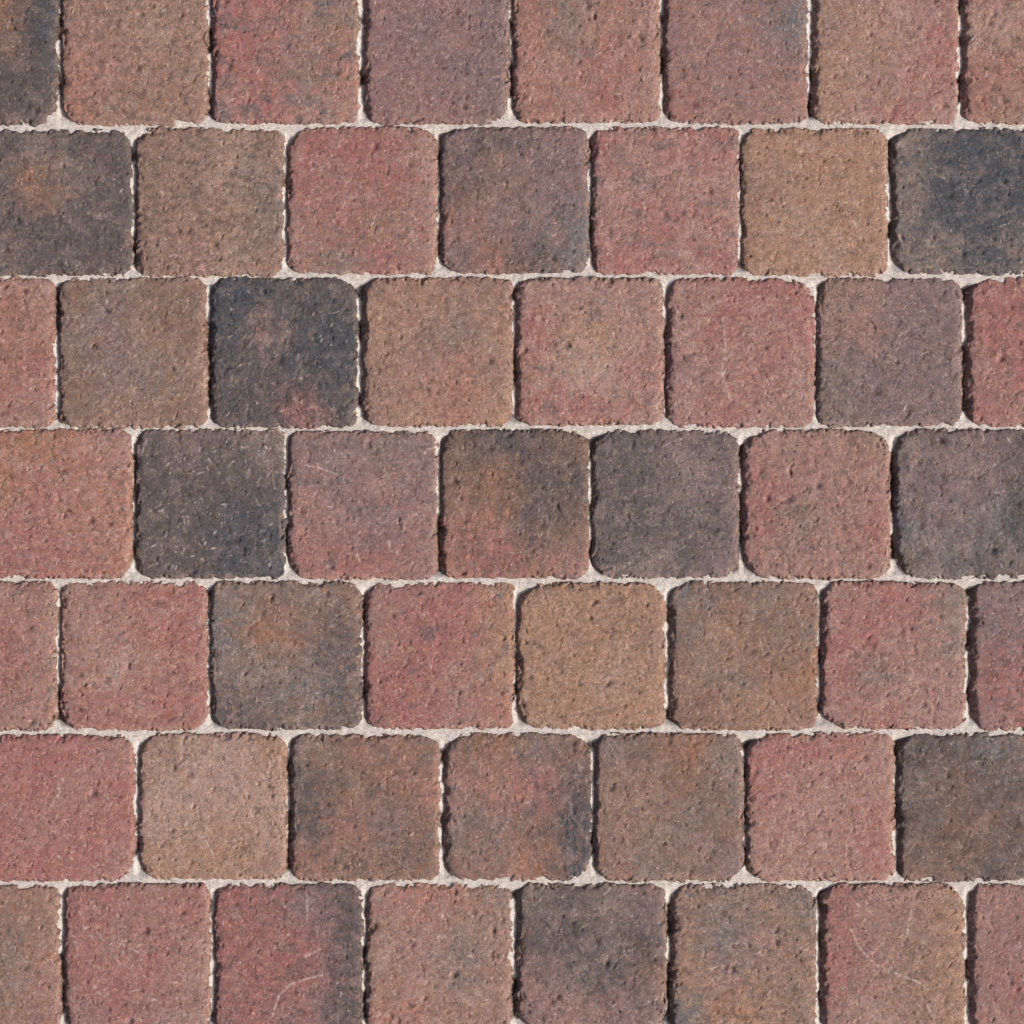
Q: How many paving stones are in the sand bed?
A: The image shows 53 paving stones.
